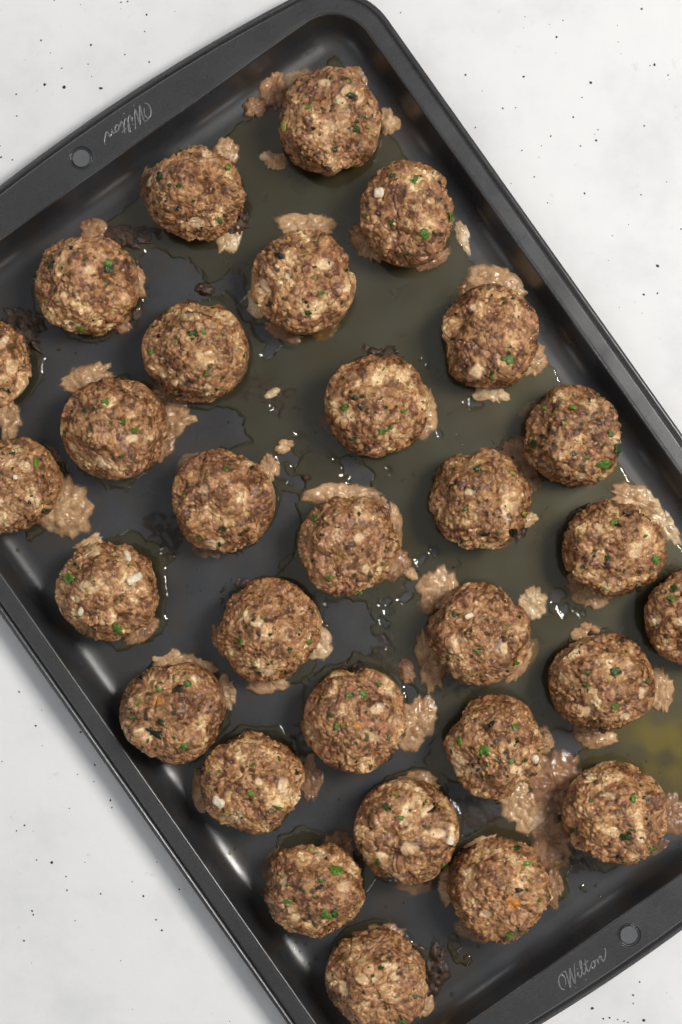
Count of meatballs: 30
